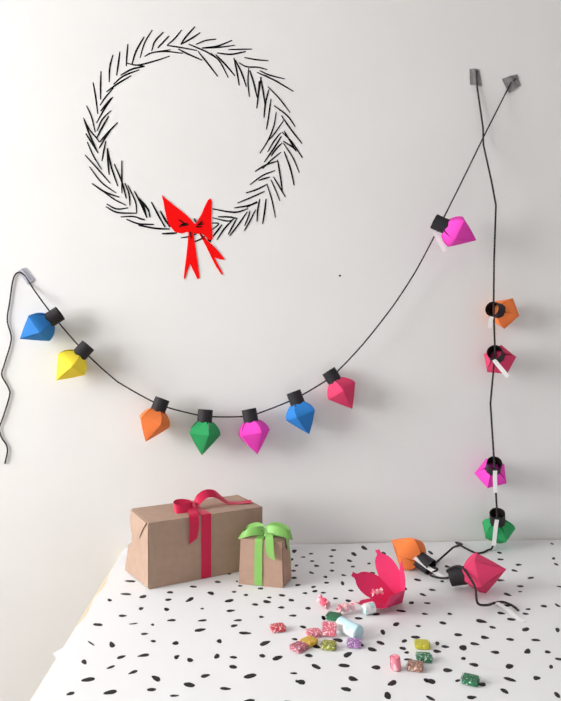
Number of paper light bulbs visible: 14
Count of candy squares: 12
